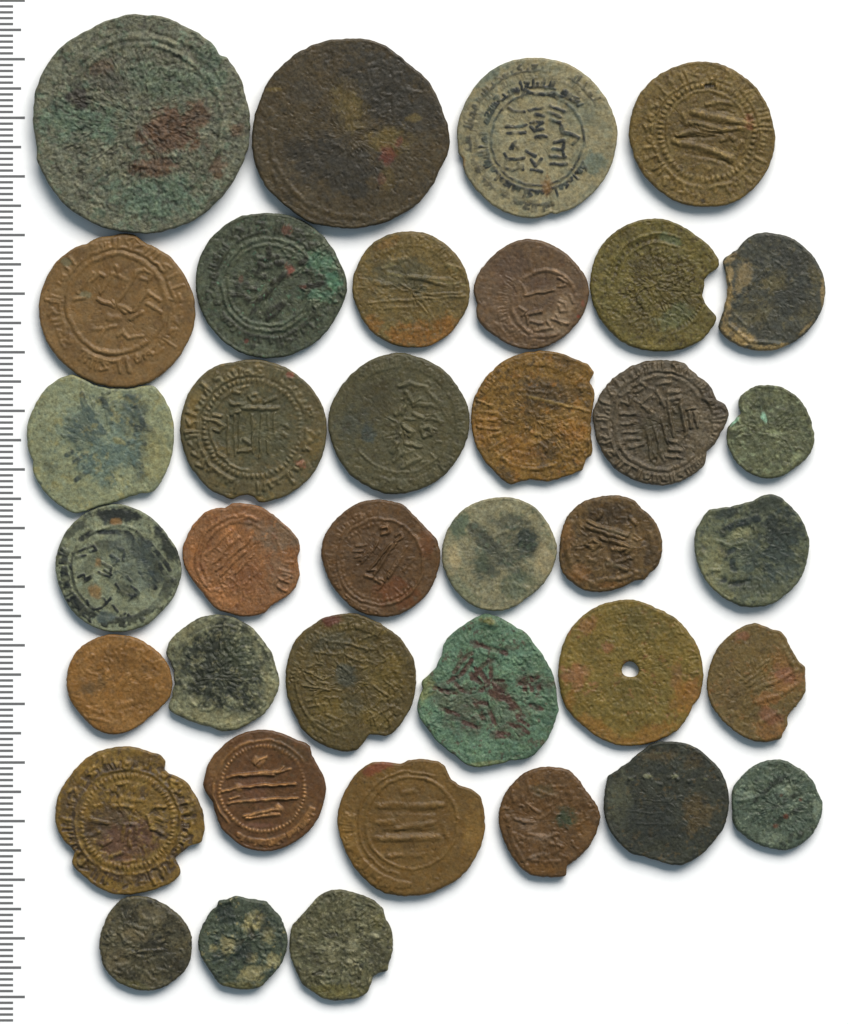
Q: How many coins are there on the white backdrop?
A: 37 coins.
